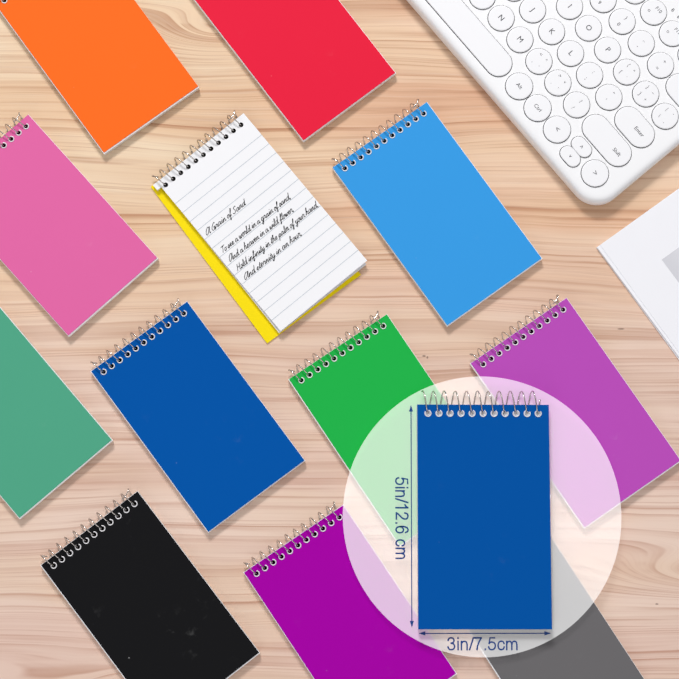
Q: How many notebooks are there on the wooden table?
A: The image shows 13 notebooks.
